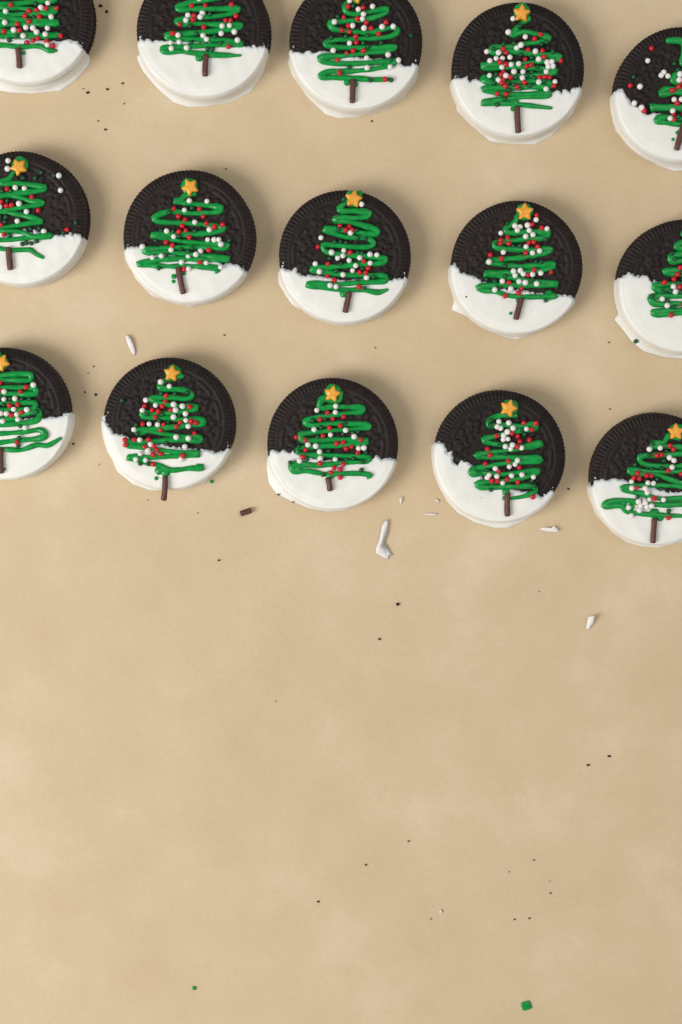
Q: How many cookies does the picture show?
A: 15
